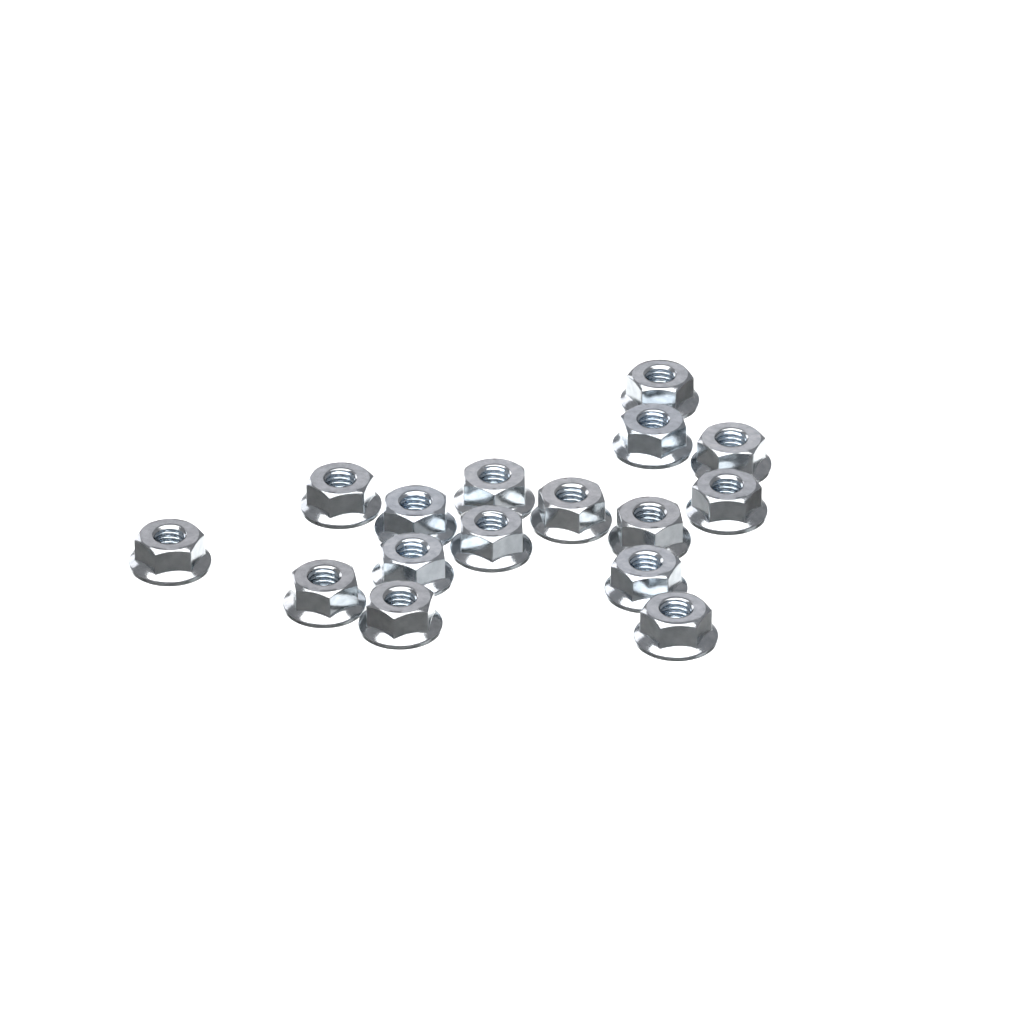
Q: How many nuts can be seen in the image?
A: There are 16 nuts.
